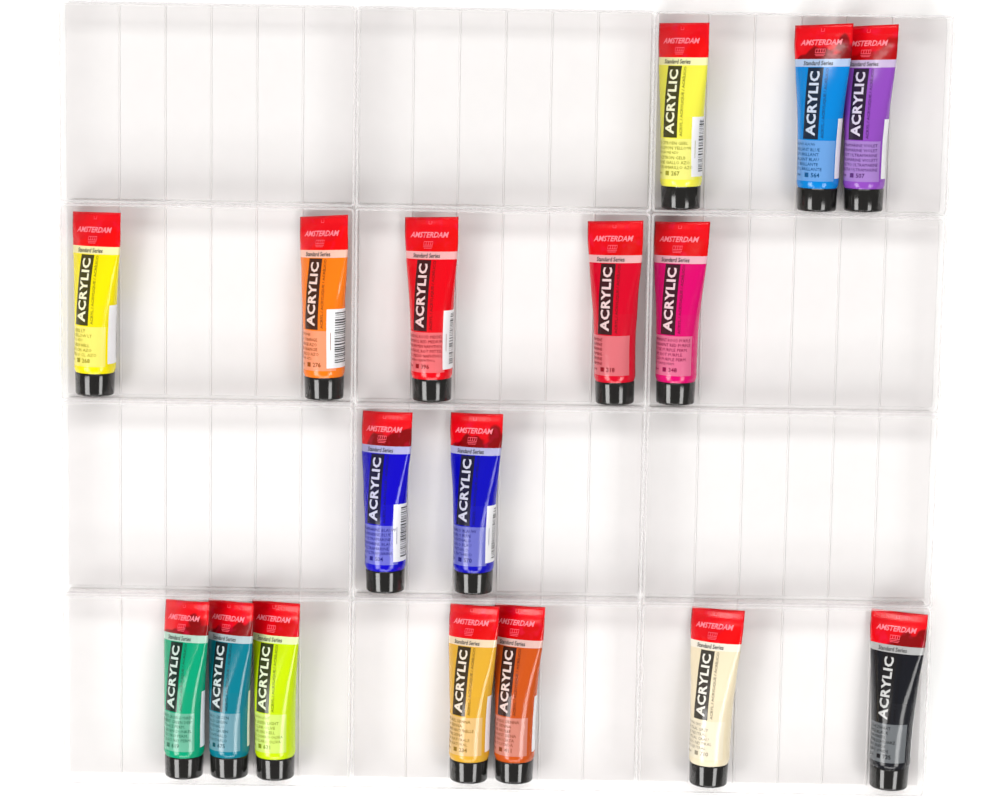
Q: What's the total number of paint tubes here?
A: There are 17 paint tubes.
